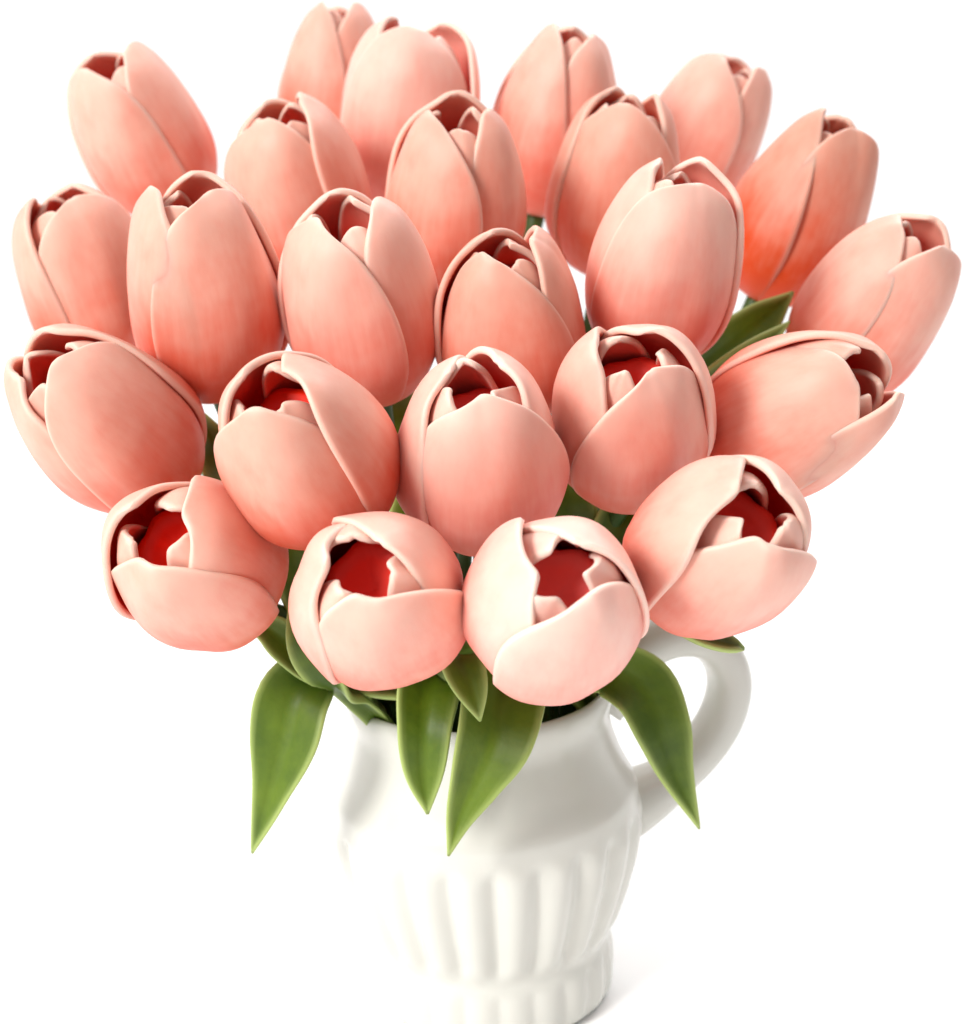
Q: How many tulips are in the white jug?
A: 24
